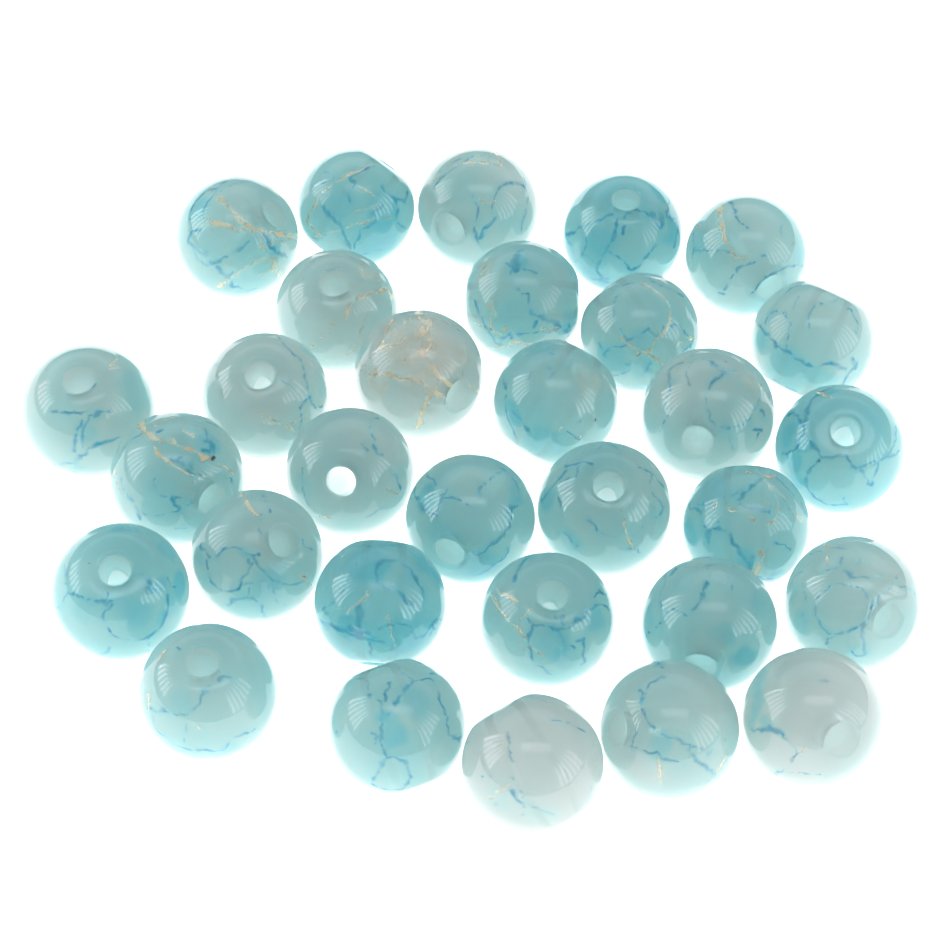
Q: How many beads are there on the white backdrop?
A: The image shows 31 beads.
